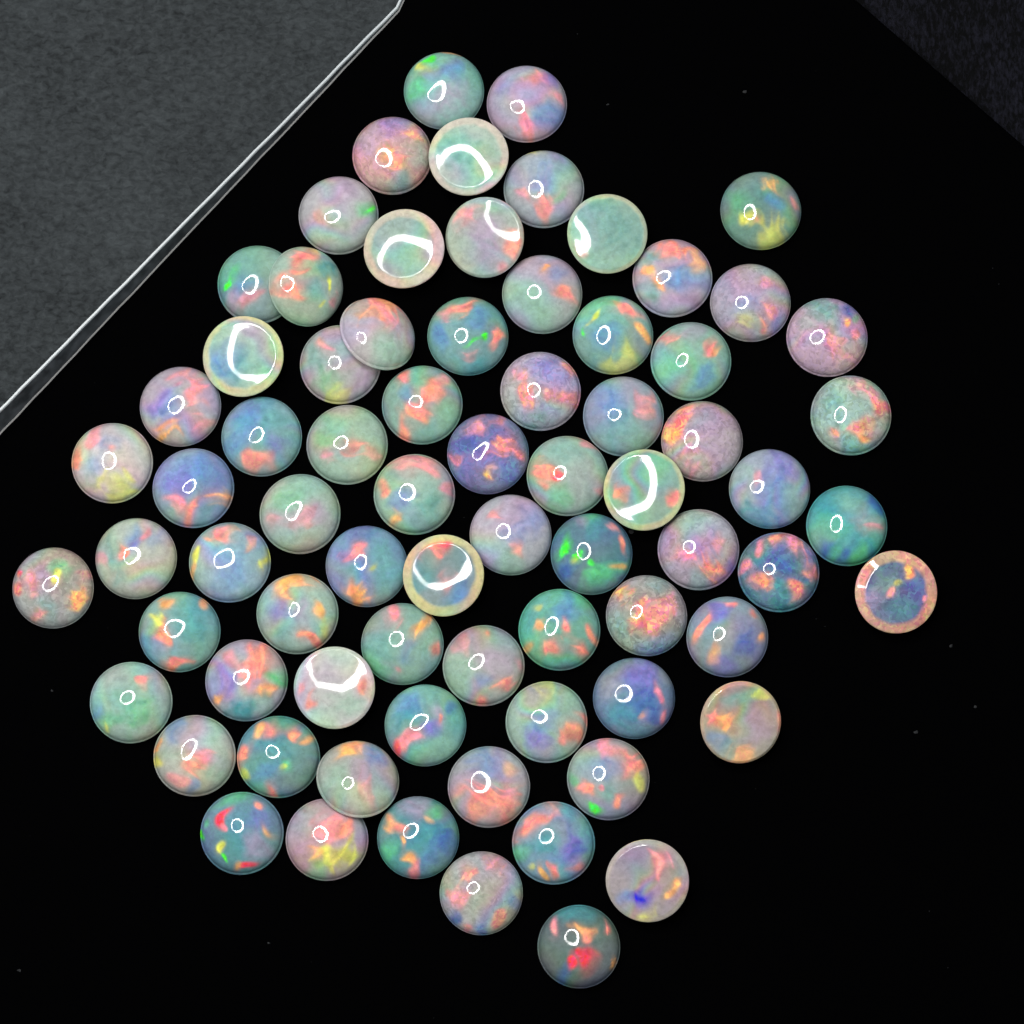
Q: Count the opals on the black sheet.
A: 75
